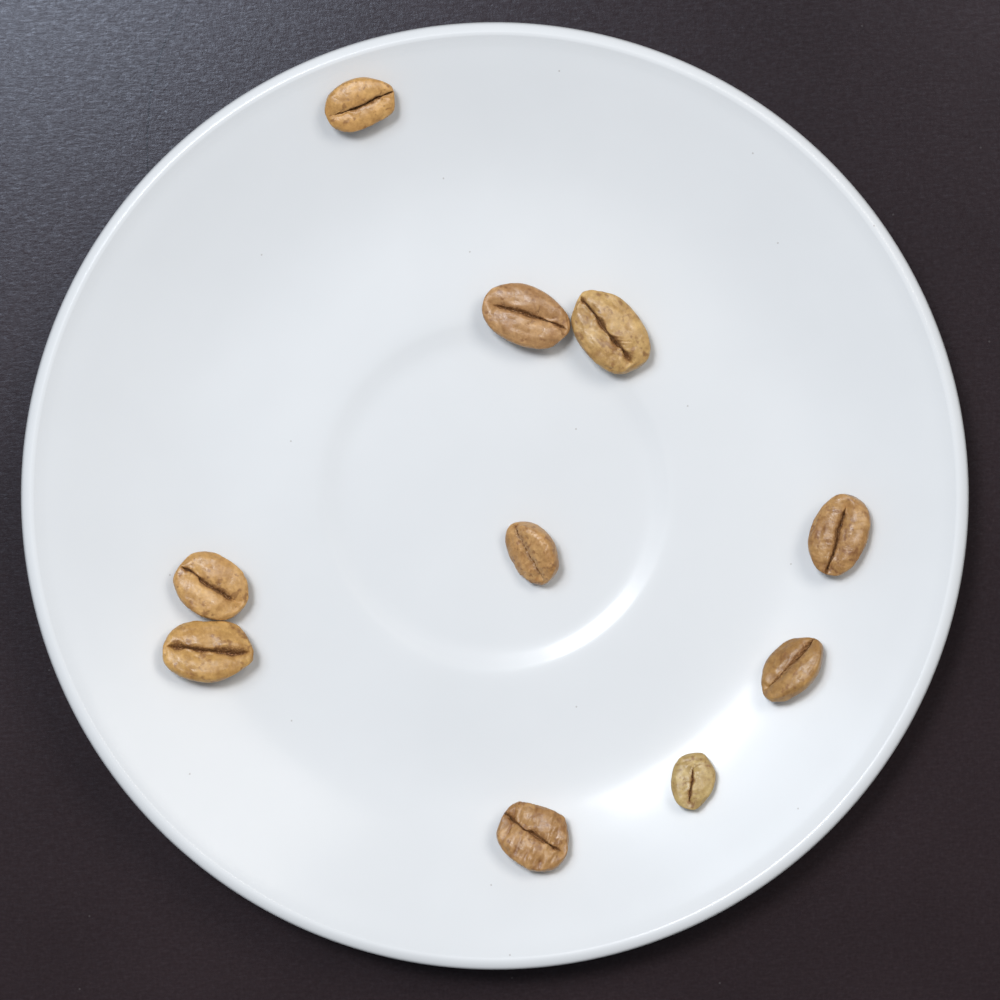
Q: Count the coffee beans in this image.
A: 10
